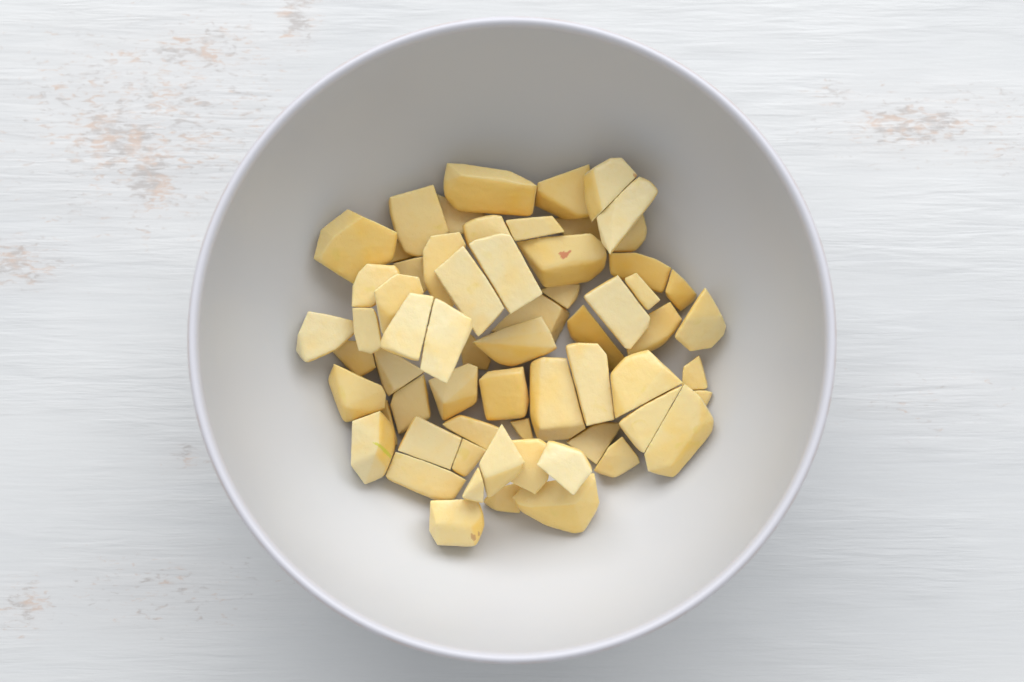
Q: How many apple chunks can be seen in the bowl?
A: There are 63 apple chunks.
